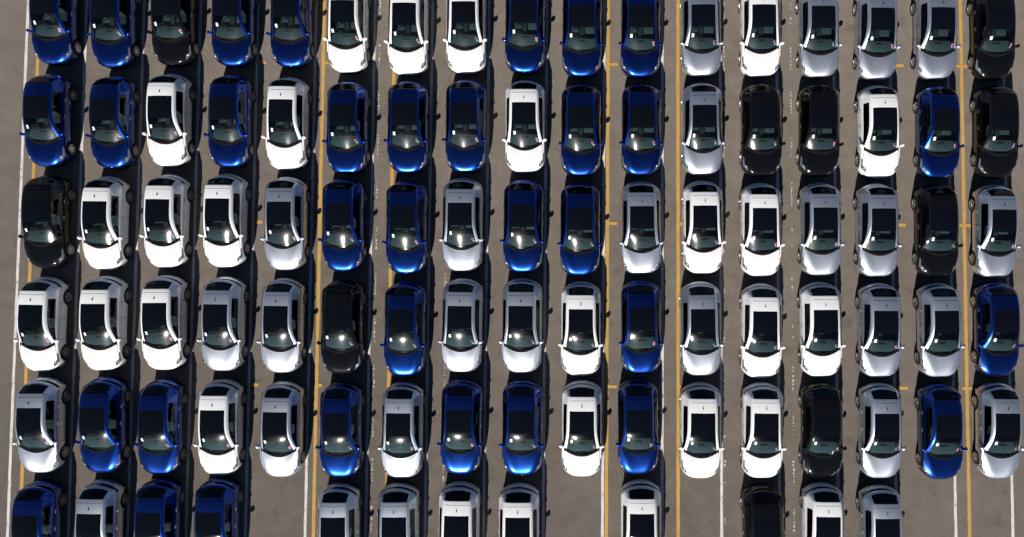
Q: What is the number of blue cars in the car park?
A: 33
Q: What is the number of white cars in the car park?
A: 27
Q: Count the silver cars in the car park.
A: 27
